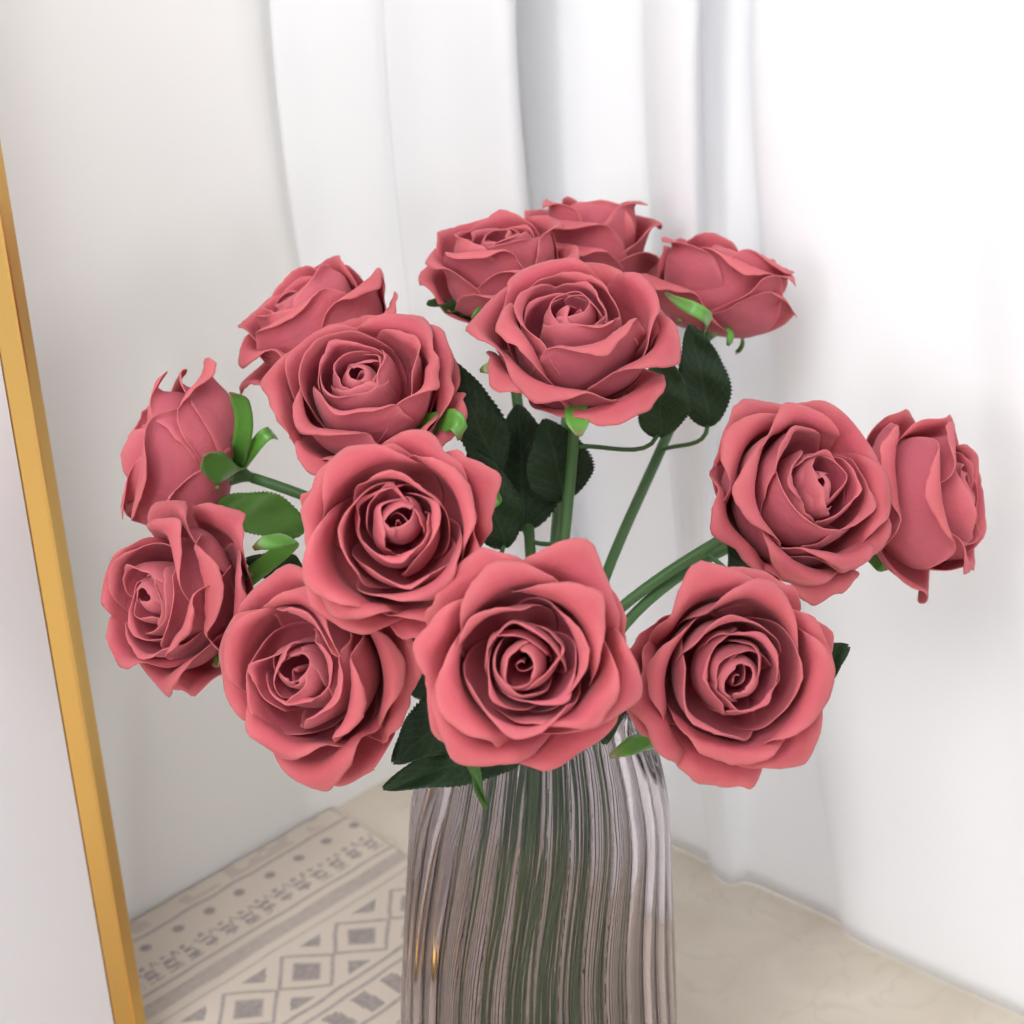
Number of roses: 14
